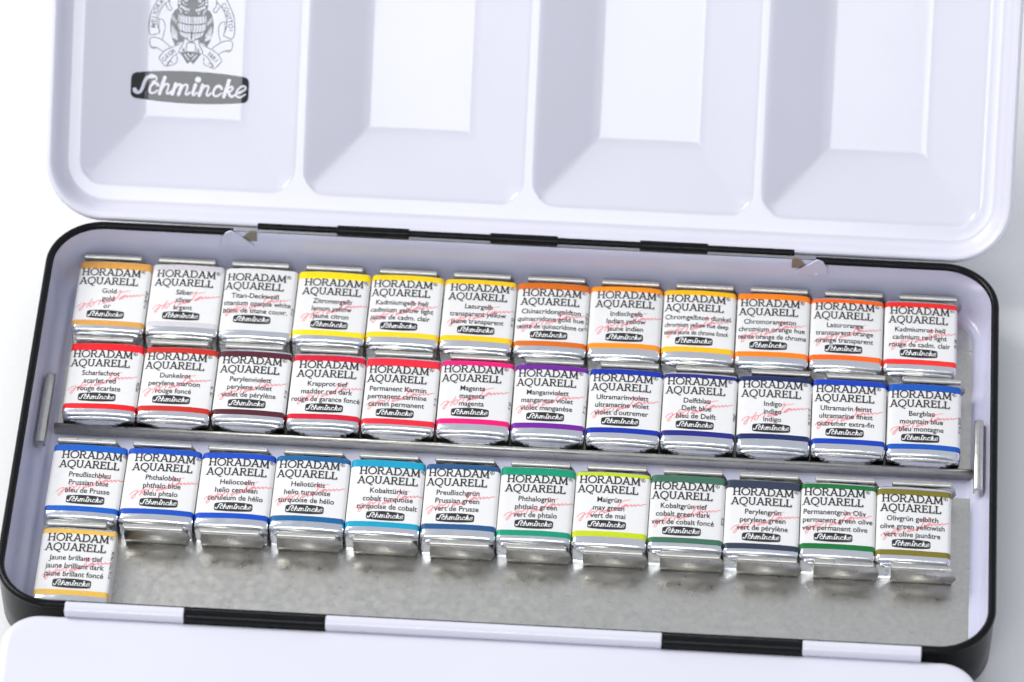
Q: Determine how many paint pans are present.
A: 37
